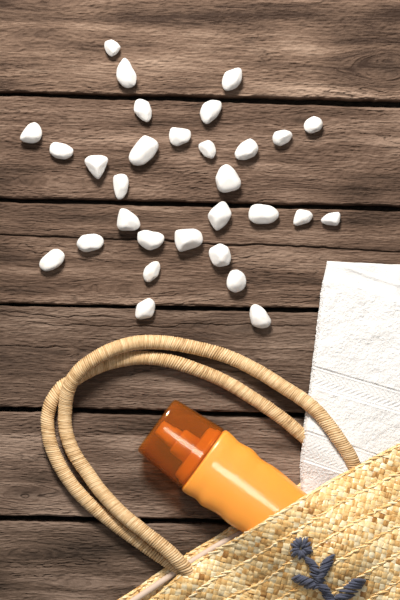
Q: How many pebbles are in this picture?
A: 30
